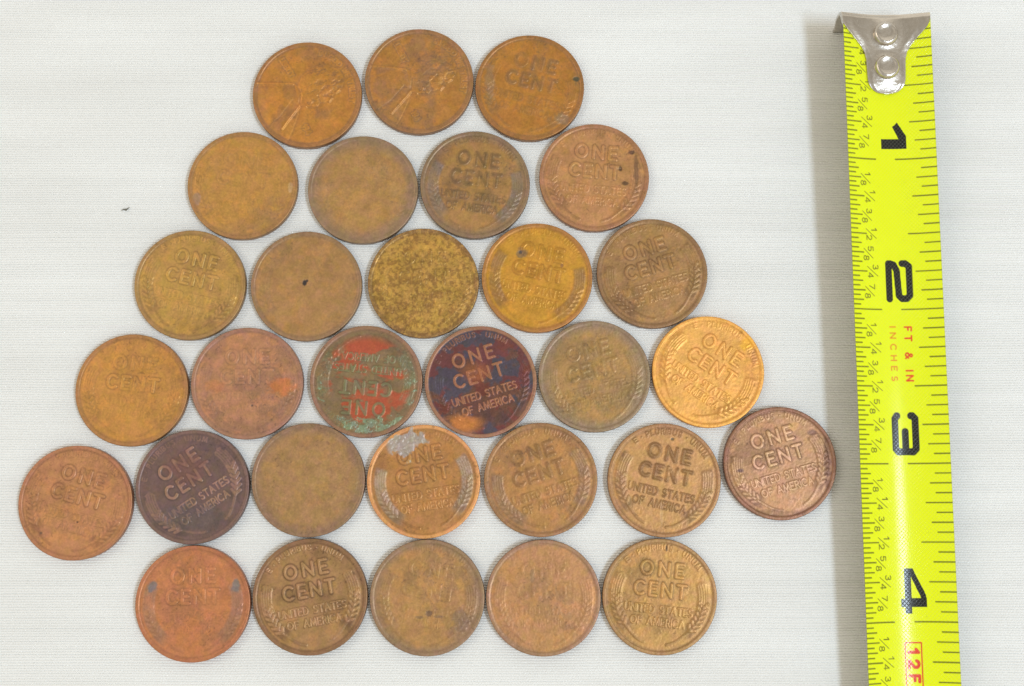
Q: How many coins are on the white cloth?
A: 30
